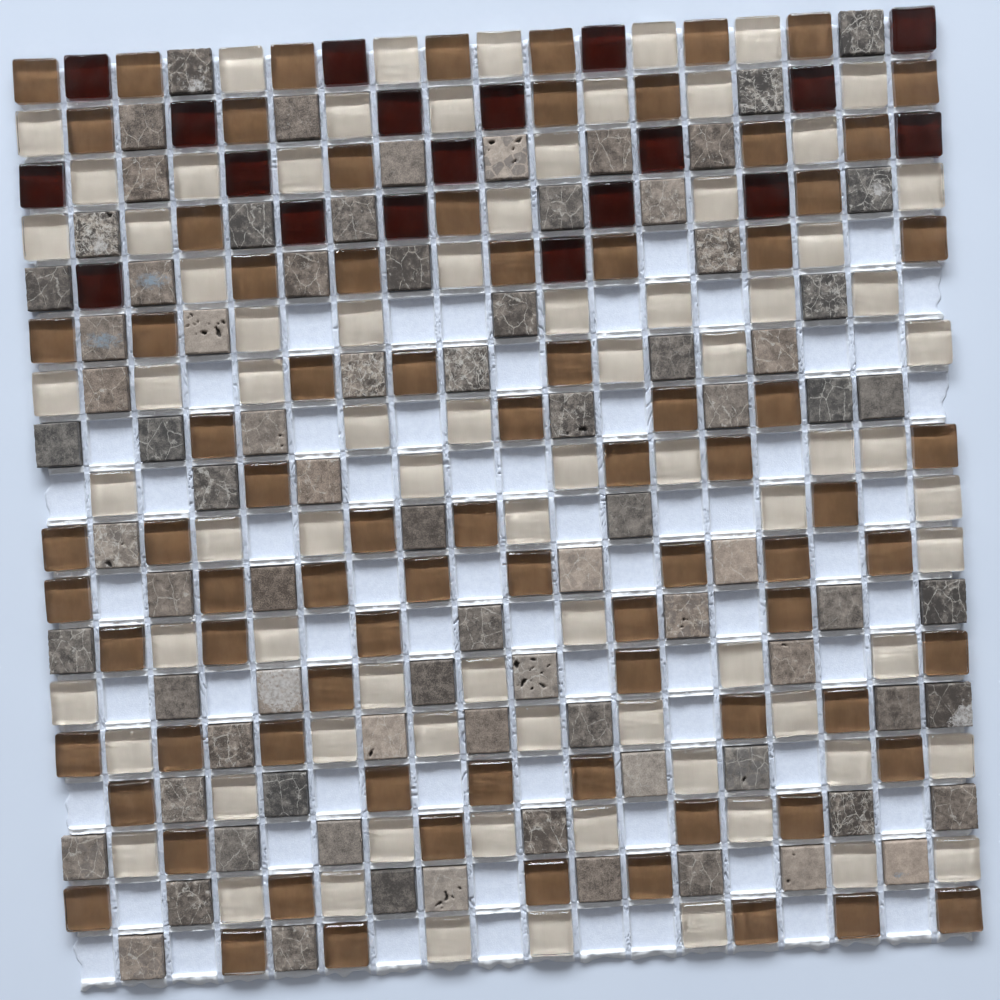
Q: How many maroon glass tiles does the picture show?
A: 19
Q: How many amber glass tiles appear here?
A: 81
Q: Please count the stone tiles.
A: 81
